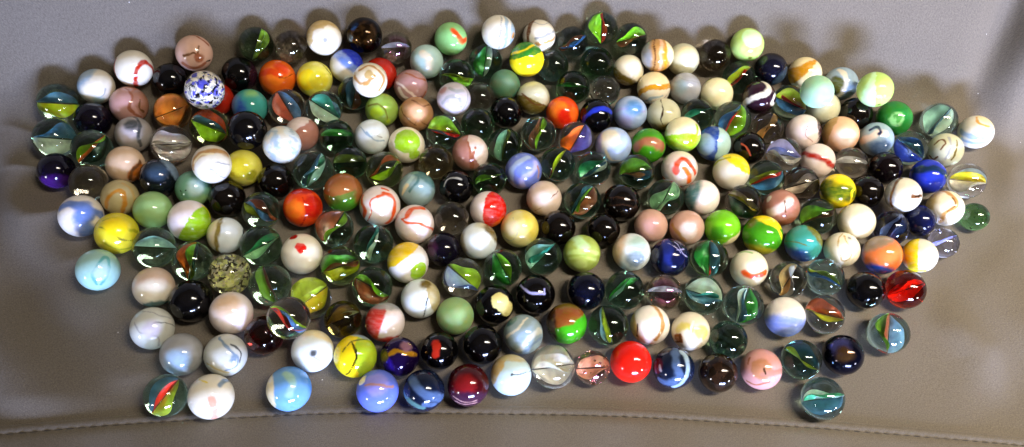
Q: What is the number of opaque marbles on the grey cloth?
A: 157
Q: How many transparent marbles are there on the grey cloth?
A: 92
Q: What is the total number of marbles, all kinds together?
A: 249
